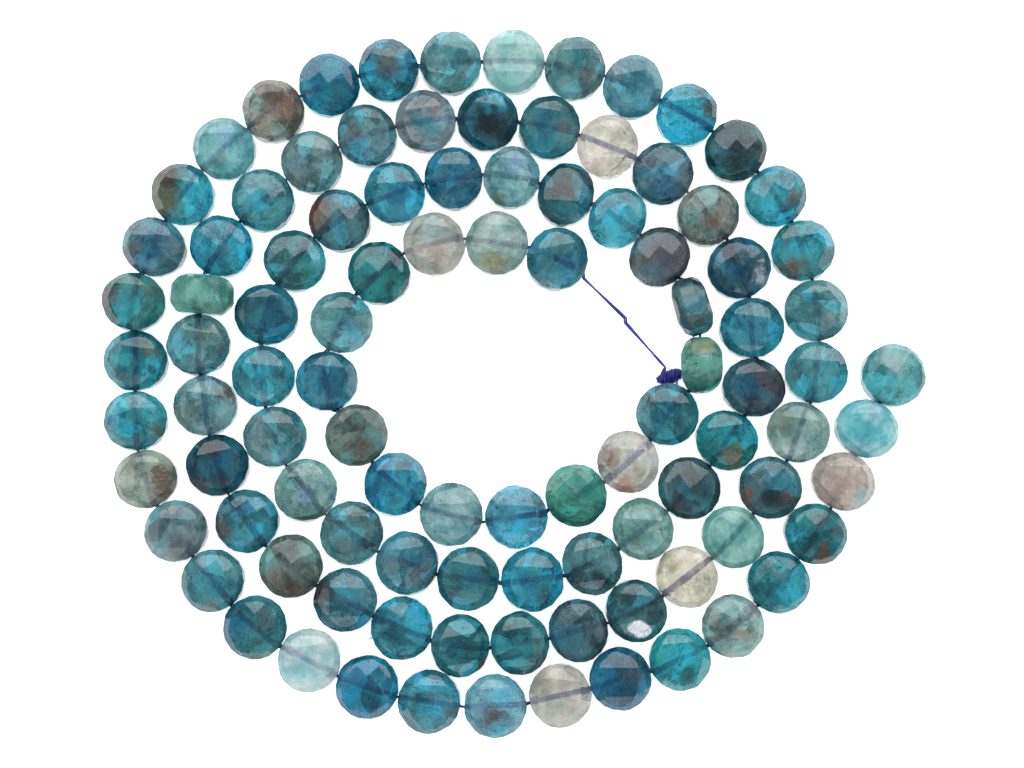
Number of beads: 100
